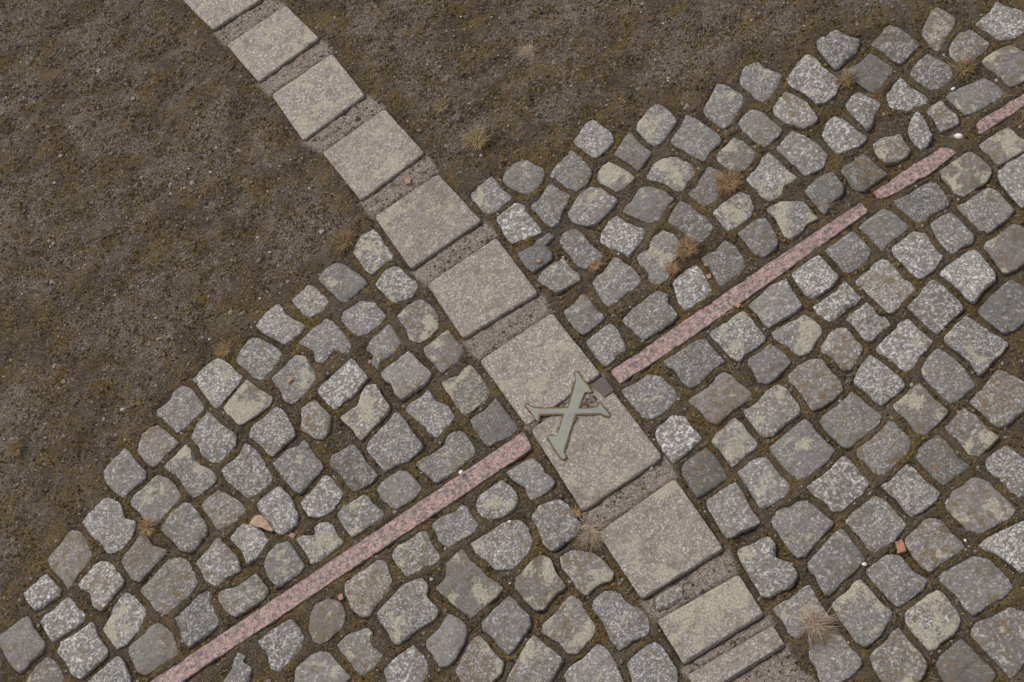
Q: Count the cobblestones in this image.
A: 200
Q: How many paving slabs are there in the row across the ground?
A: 11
